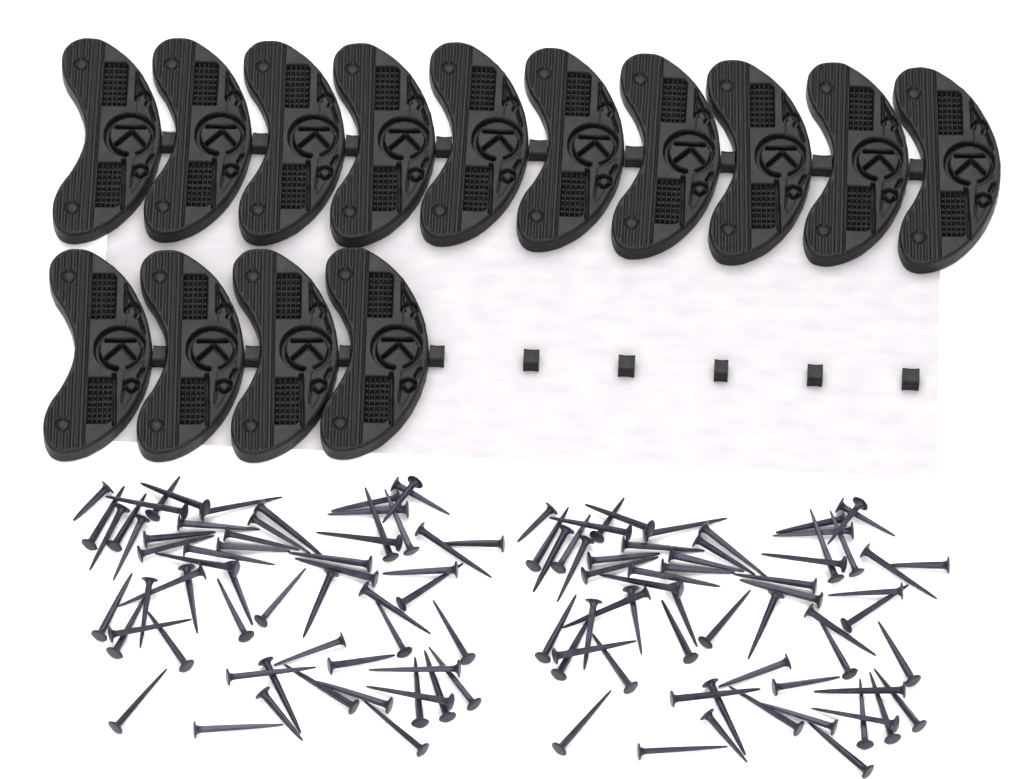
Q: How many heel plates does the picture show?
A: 14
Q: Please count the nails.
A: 120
